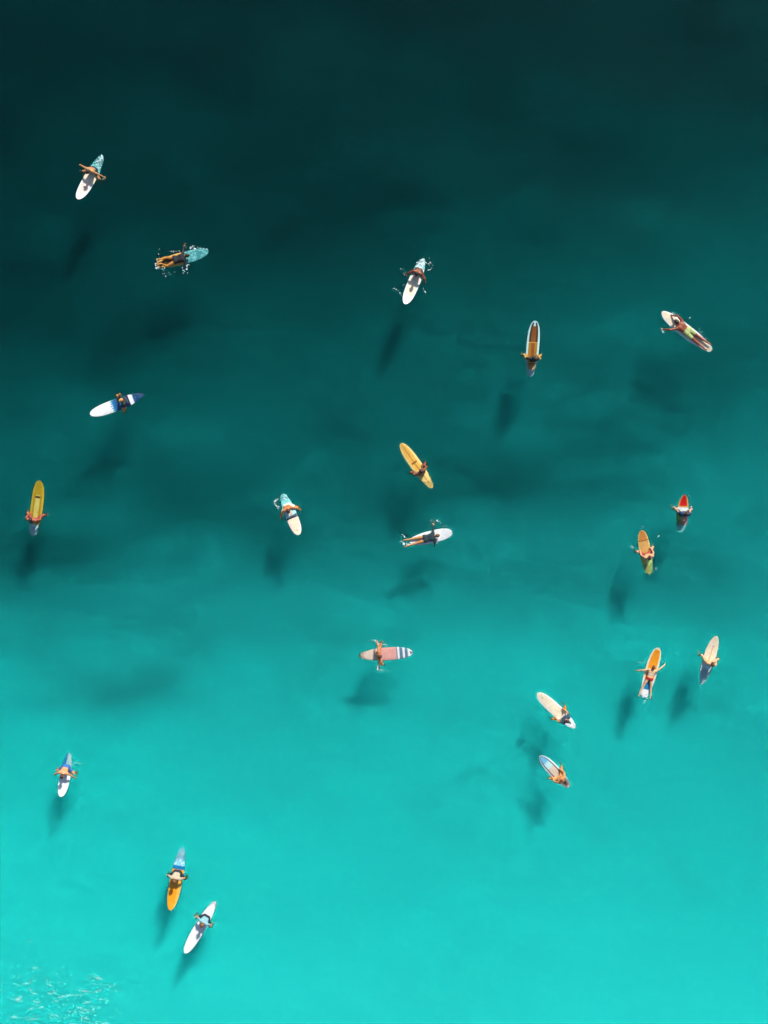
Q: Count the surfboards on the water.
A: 20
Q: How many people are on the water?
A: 20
